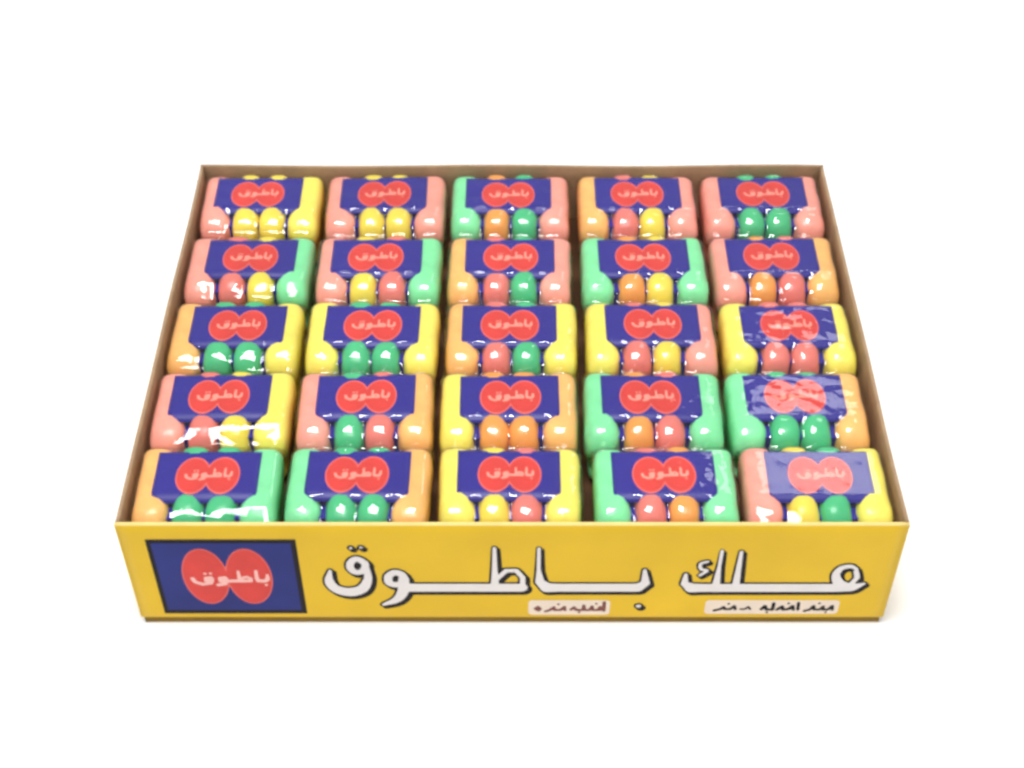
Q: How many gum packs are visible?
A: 25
